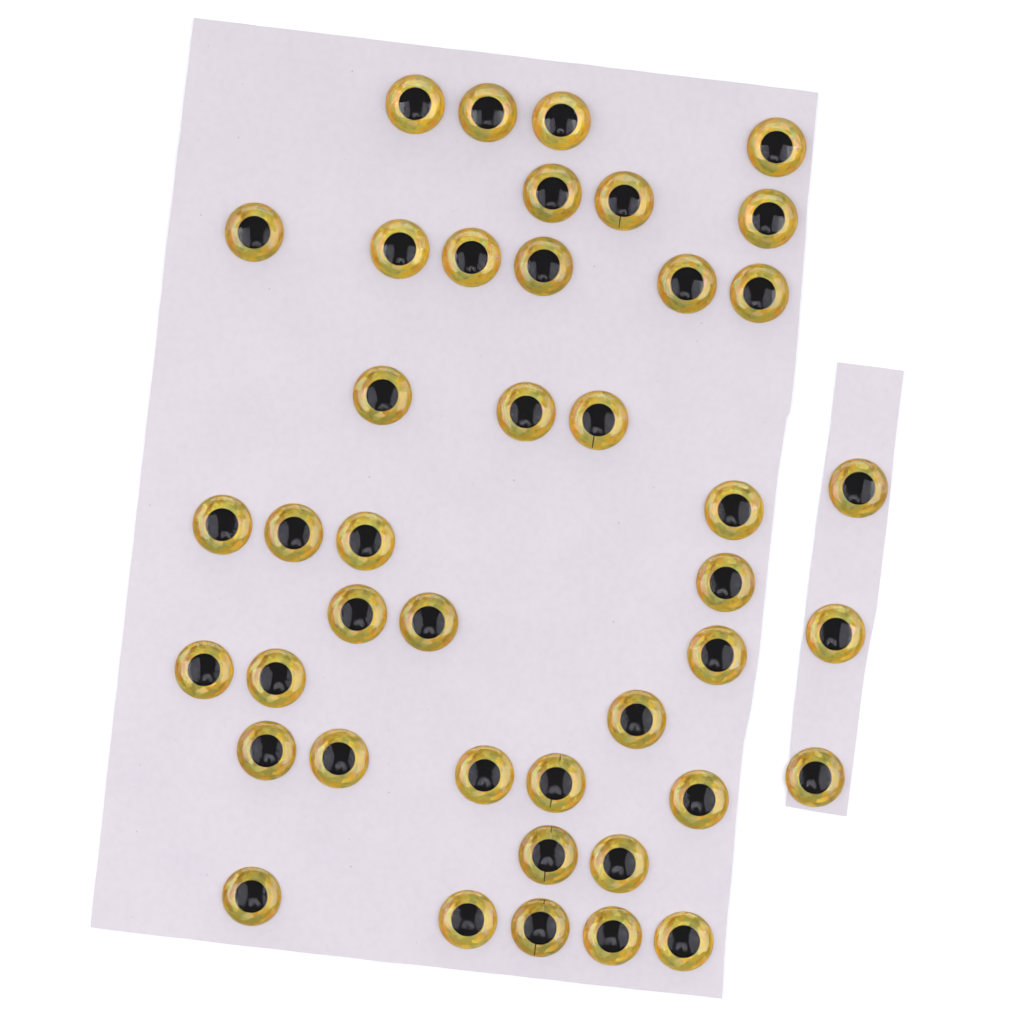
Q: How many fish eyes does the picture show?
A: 42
